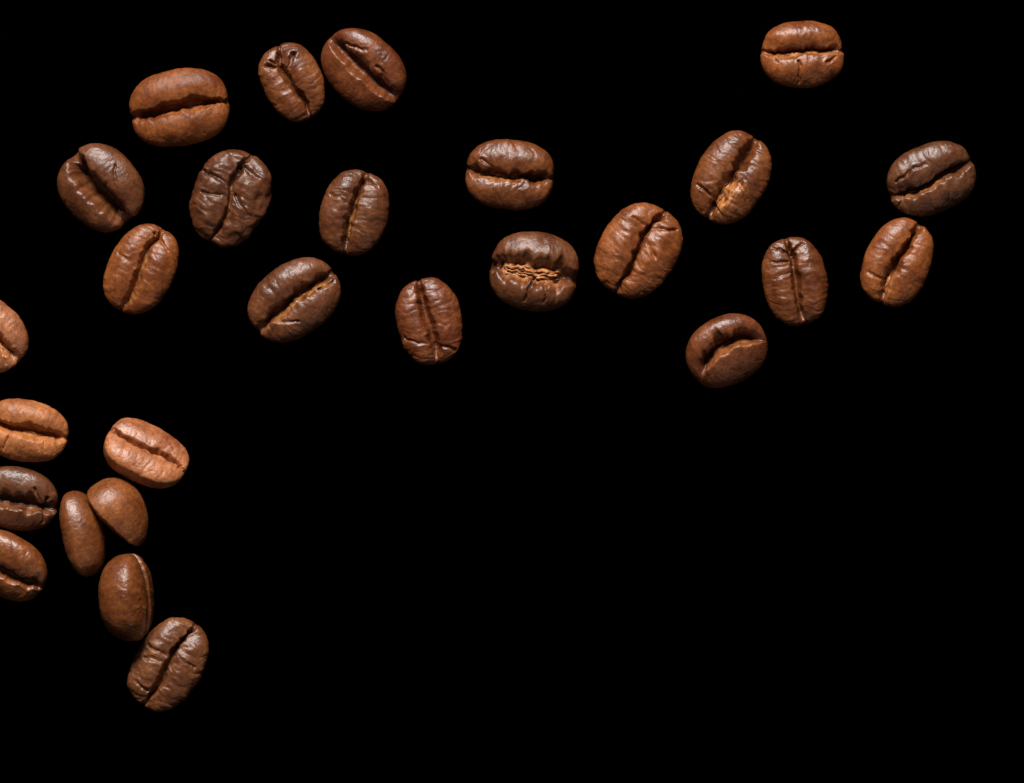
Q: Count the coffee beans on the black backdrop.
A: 27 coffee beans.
